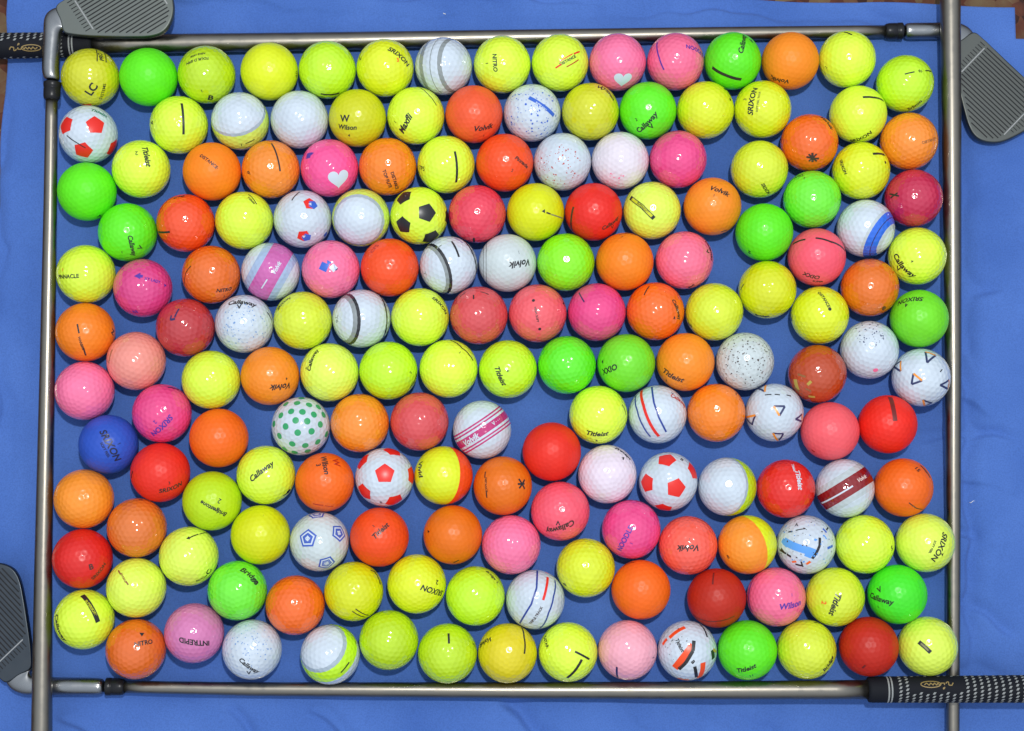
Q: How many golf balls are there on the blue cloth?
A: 172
